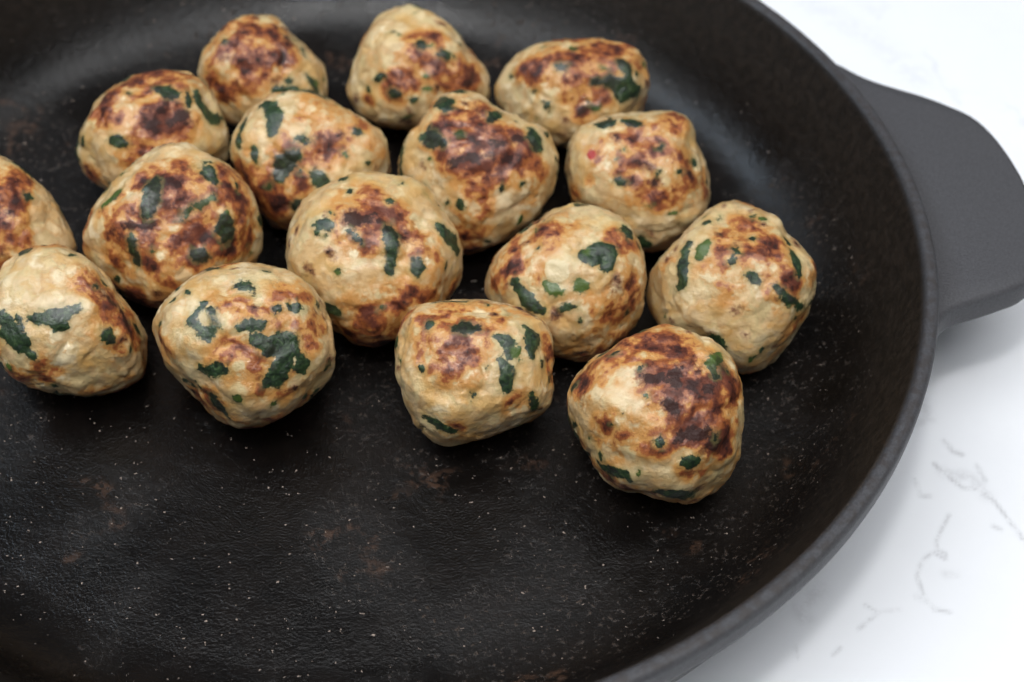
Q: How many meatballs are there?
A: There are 16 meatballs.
